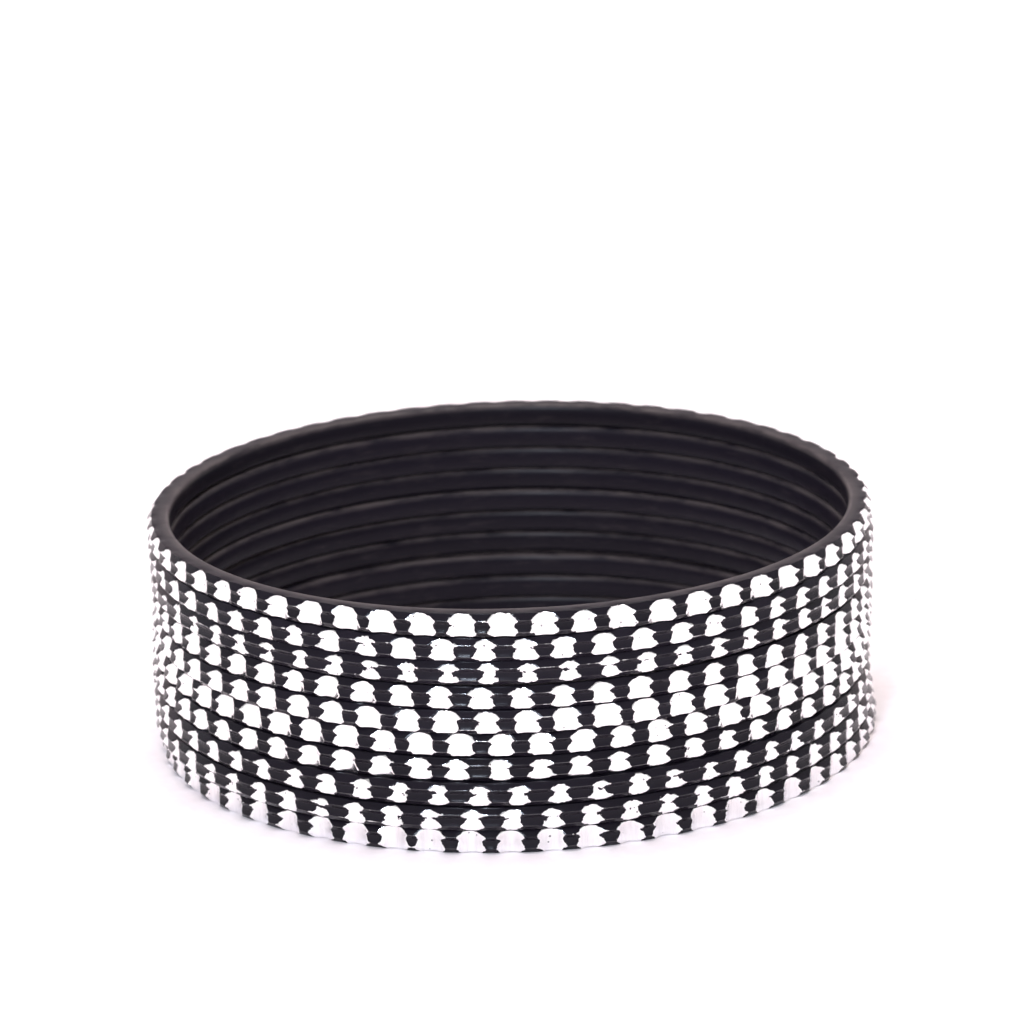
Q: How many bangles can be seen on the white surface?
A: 10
